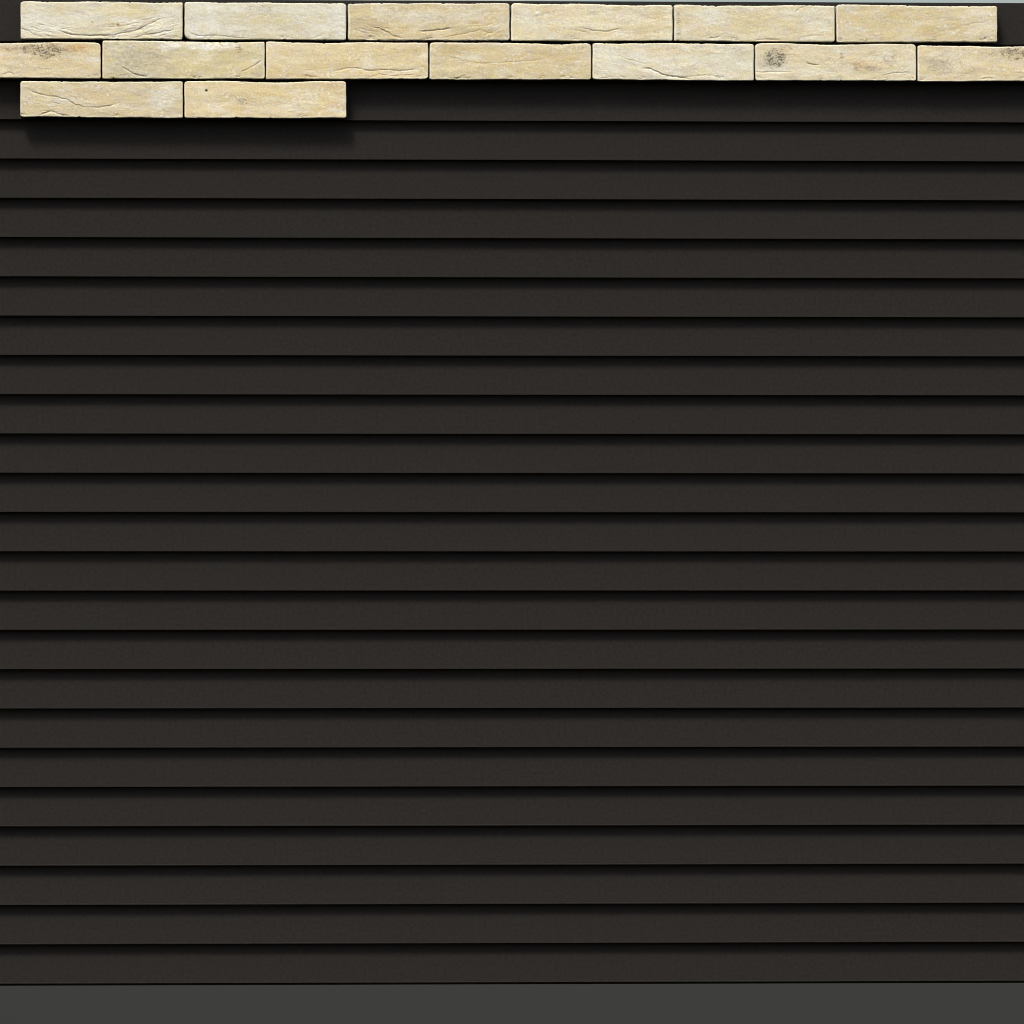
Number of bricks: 15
